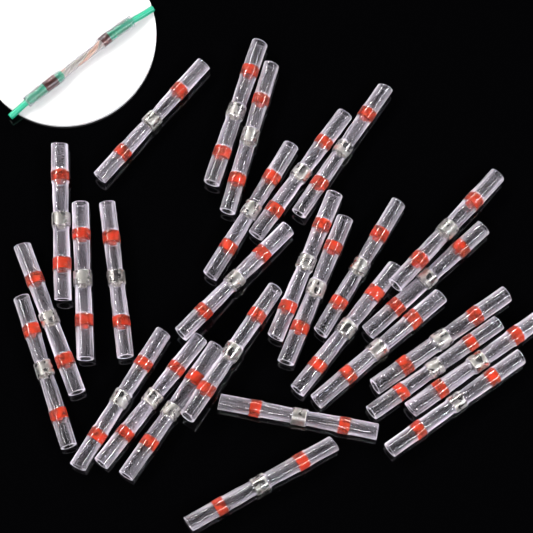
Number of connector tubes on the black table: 29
